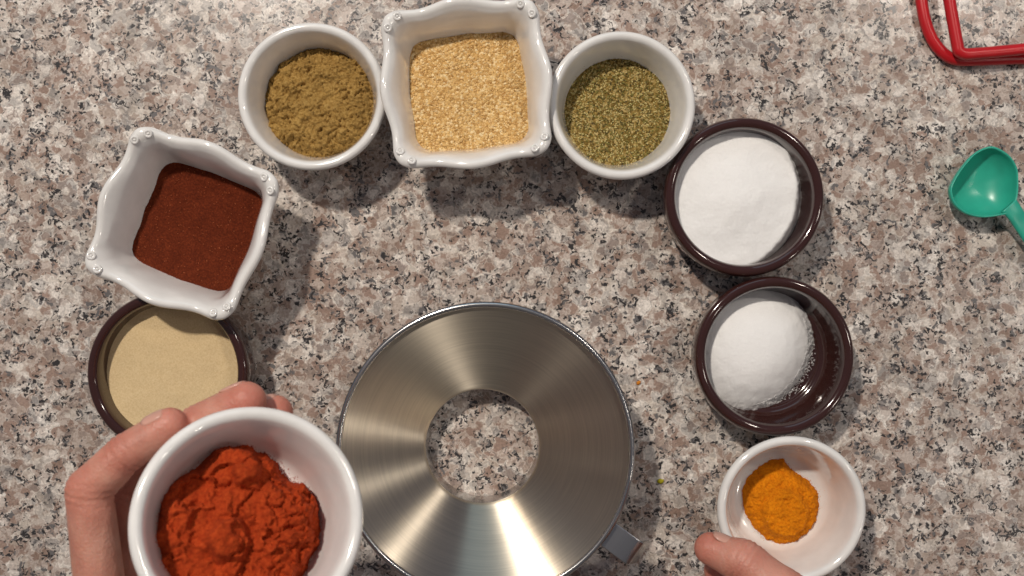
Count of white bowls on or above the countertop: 6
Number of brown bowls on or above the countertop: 3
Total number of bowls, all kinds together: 9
